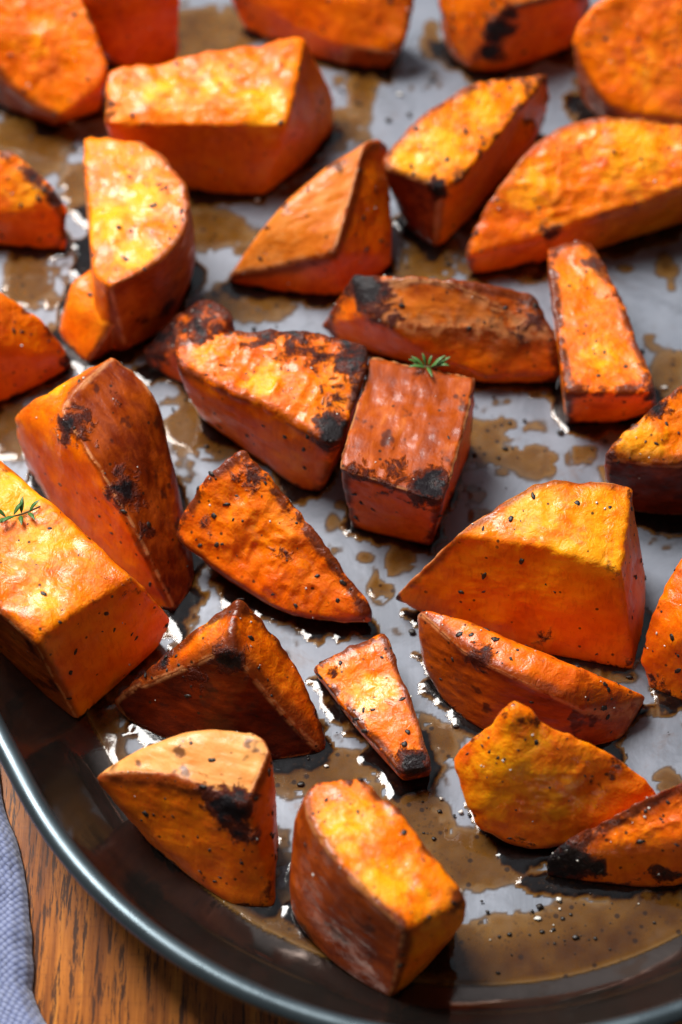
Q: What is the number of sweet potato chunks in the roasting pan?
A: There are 30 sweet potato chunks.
